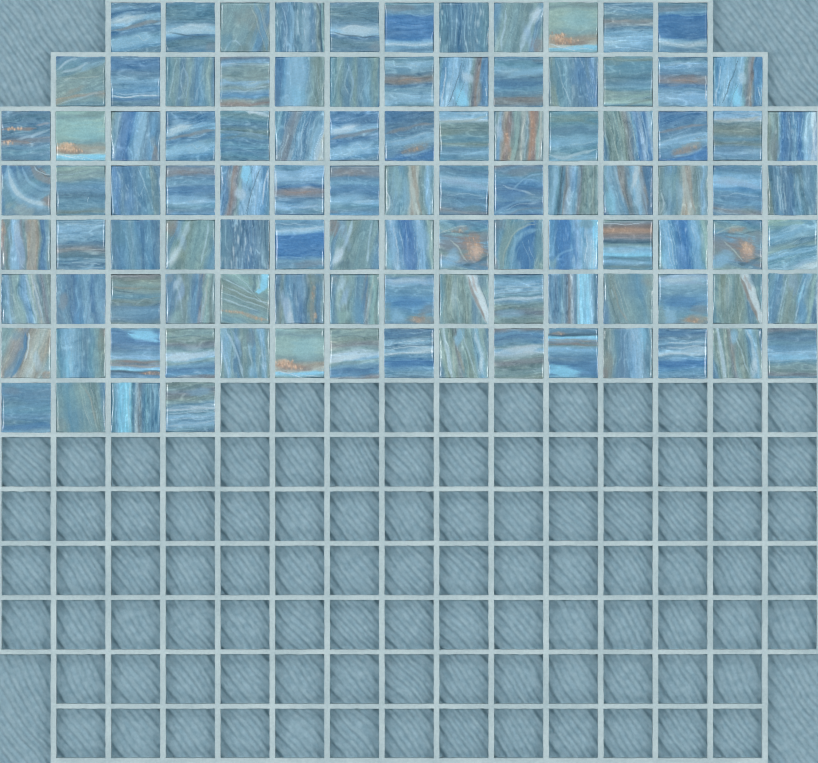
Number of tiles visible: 103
